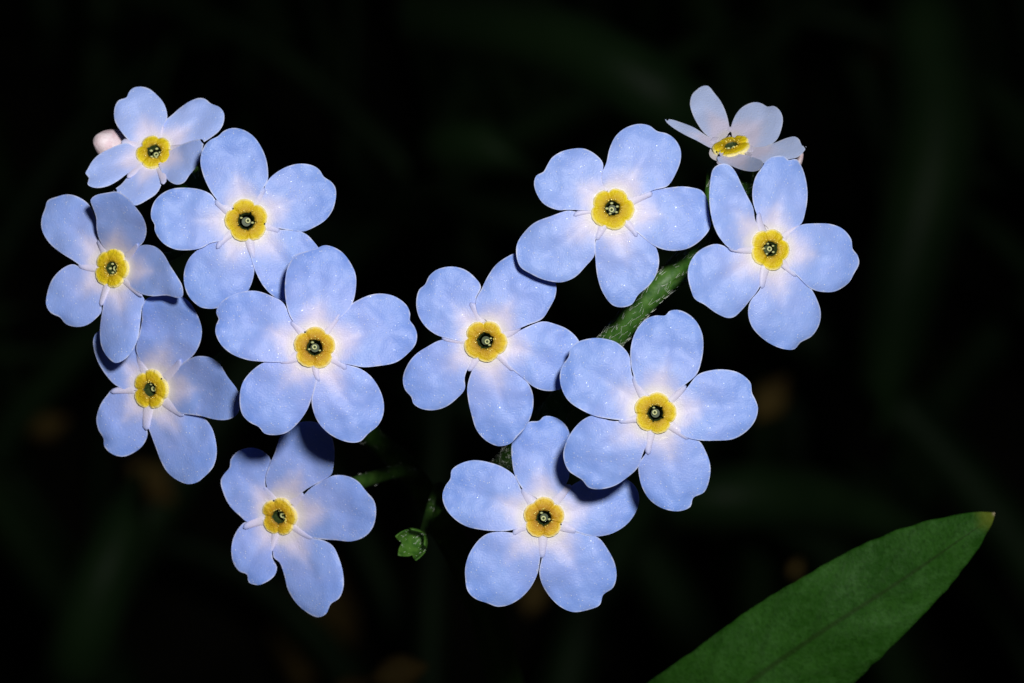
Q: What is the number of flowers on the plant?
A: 12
